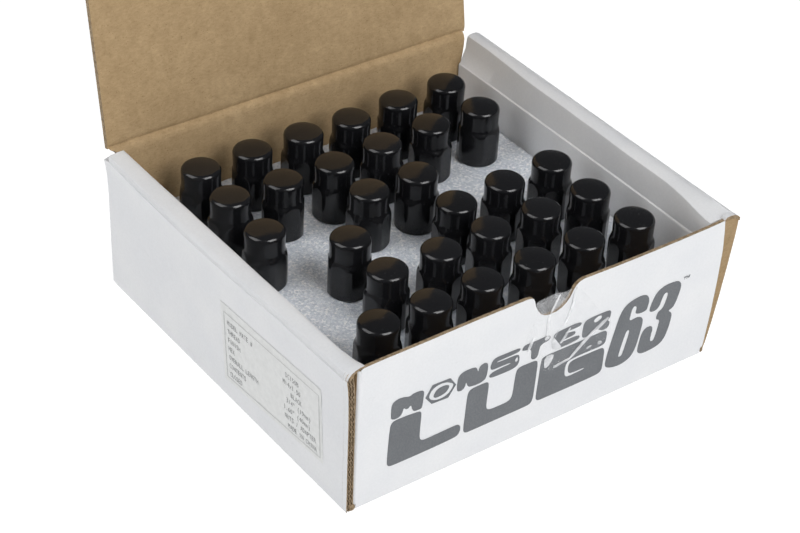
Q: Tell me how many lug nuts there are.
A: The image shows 30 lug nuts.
